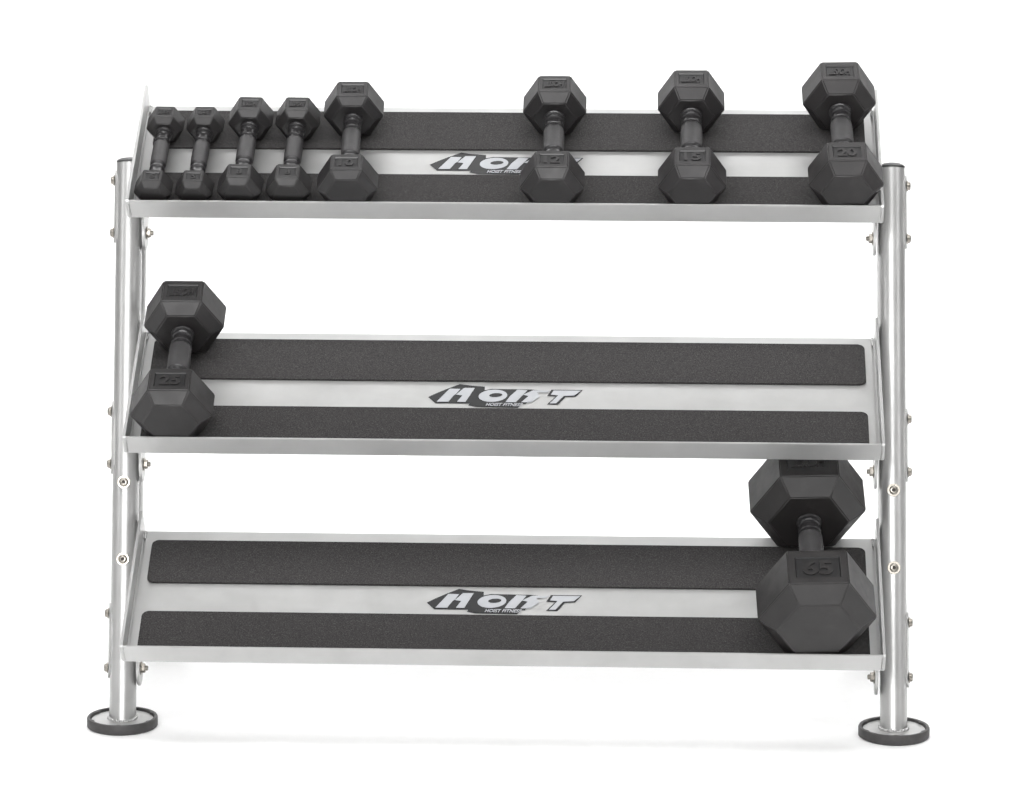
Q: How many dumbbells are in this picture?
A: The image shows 10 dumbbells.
